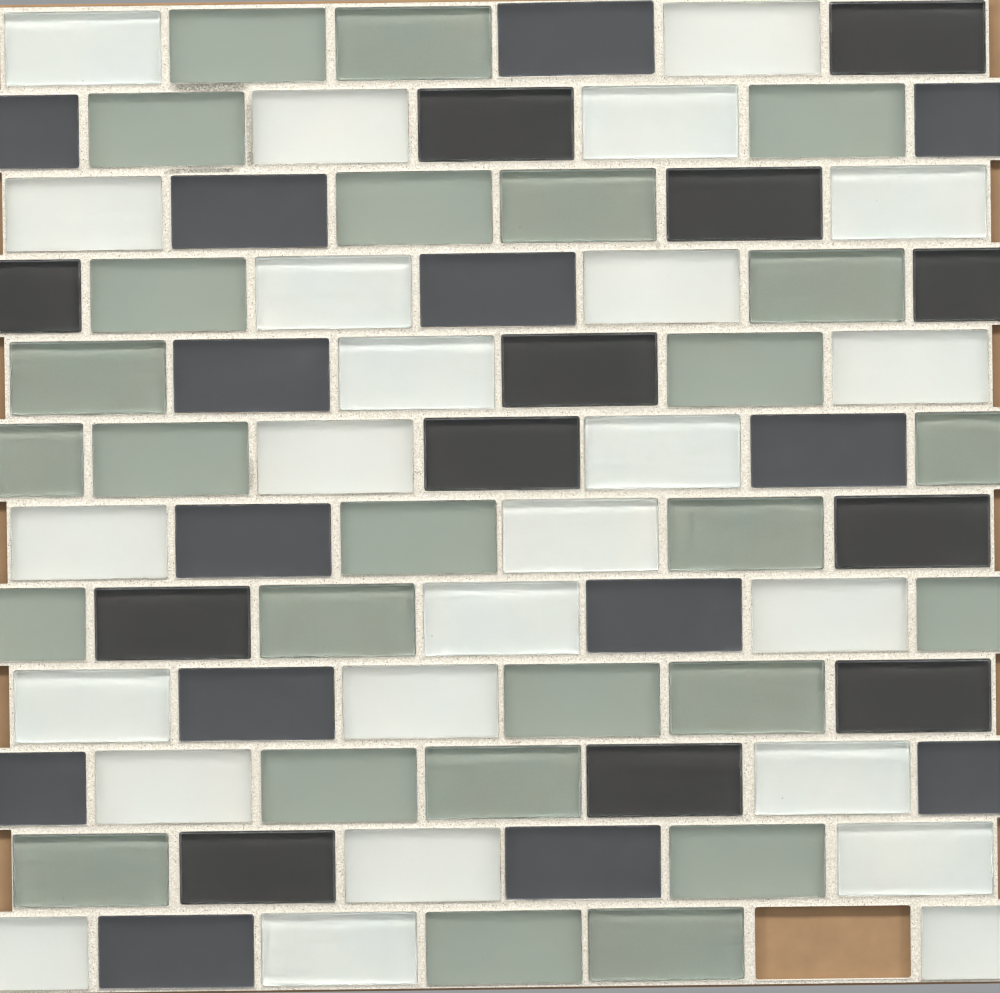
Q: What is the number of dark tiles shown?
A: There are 26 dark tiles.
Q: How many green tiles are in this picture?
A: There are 26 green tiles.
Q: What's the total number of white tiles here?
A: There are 25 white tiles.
